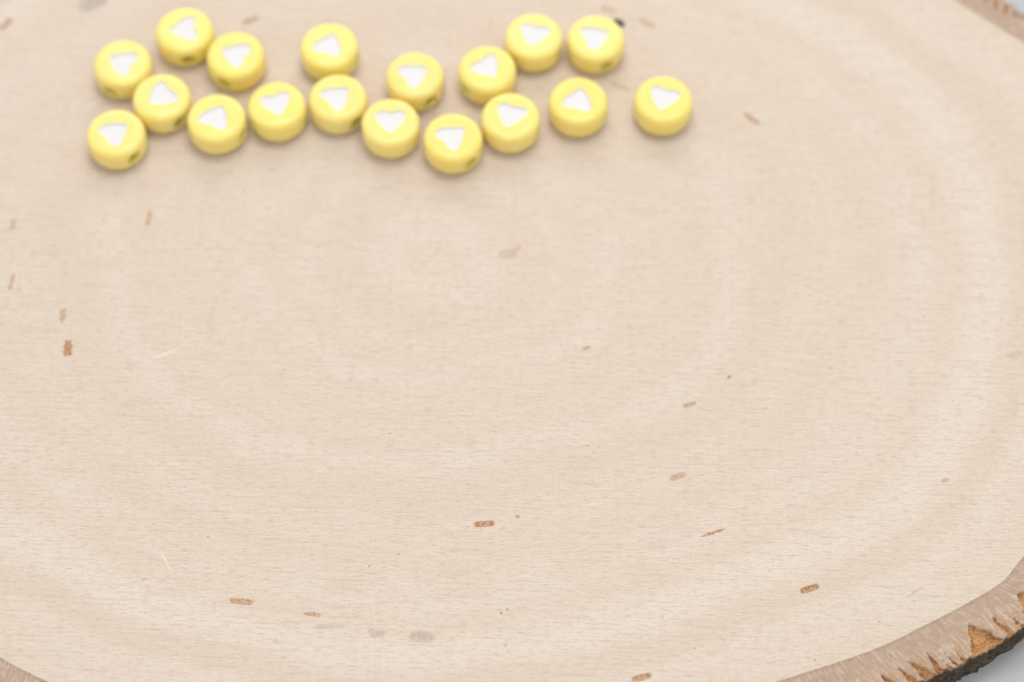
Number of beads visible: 18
